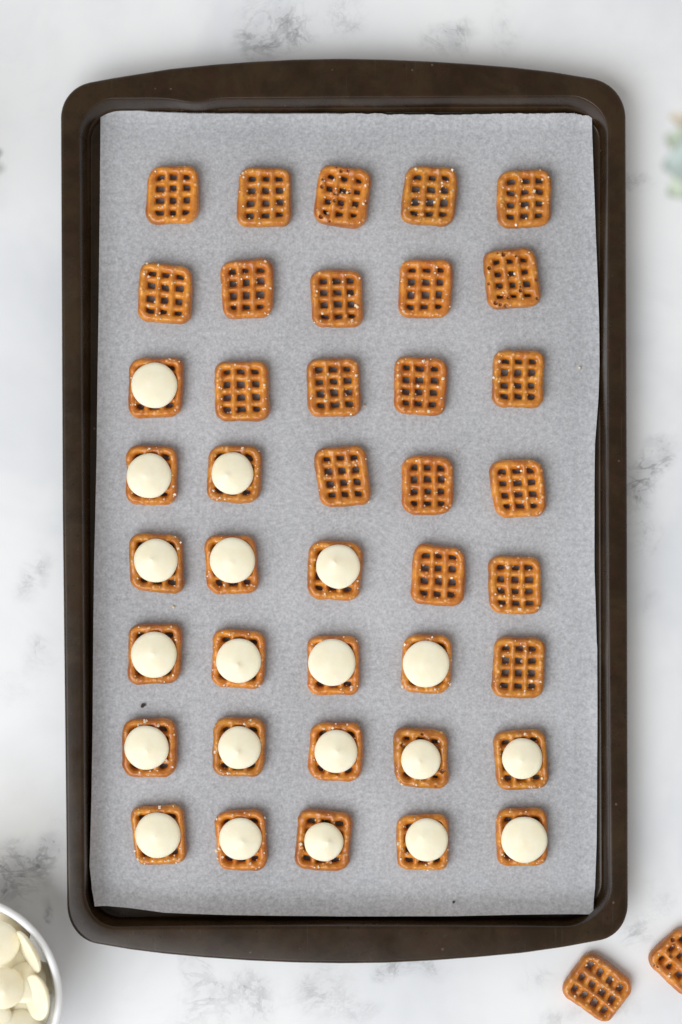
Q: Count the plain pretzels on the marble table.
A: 22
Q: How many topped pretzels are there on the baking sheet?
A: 20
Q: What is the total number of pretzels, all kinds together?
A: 42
